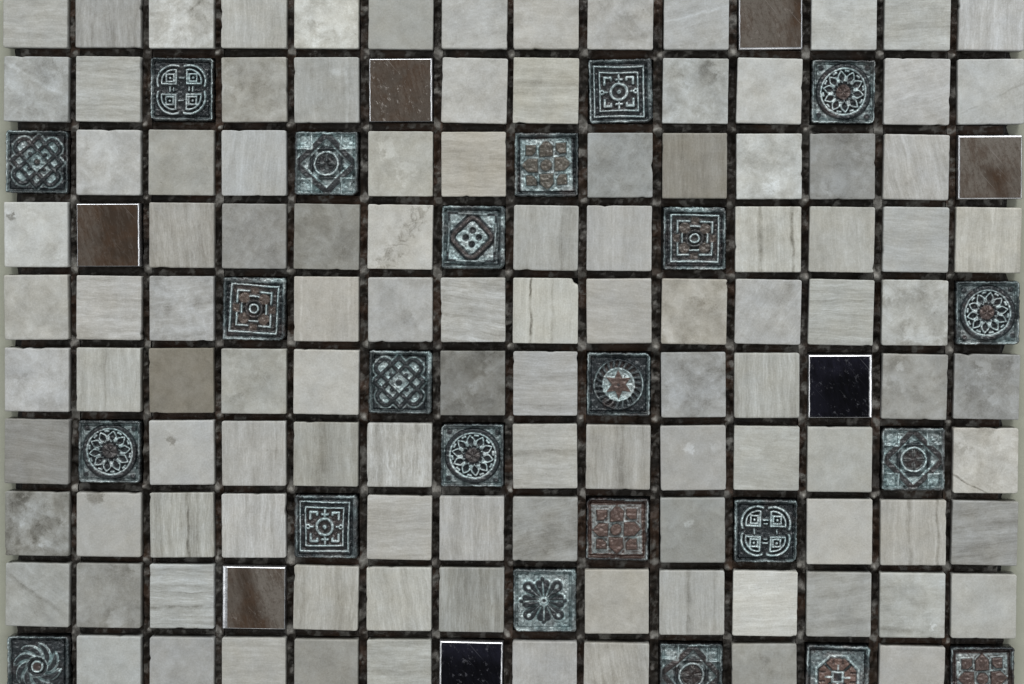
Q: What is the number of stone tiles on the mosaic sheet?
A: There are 110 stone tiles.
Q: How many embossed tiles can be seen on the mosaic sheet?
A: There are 23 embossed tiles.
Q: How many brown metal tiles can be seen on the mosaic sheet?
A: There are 5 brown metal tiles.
